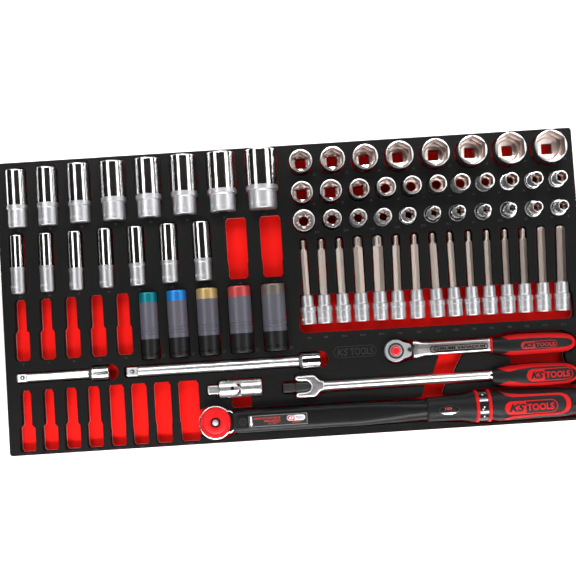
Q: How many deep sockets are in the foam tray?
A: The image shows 15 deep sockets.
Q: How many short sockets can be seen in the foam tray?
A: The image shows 30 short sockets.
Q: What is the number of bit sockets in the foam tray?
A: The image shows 15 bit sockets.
